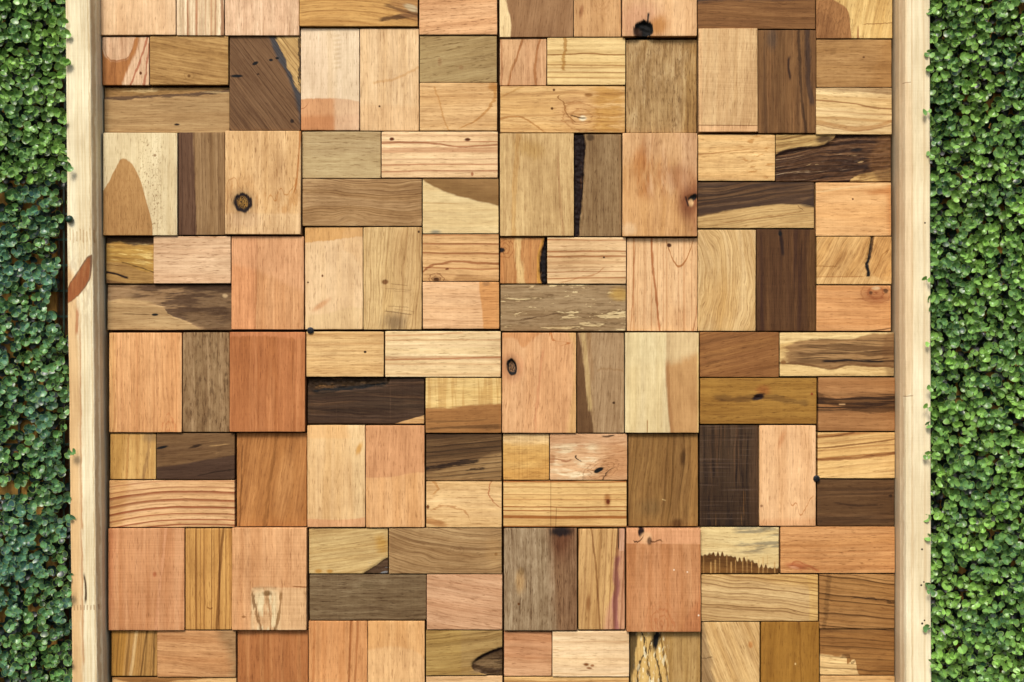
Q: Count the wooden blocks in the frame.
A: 116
